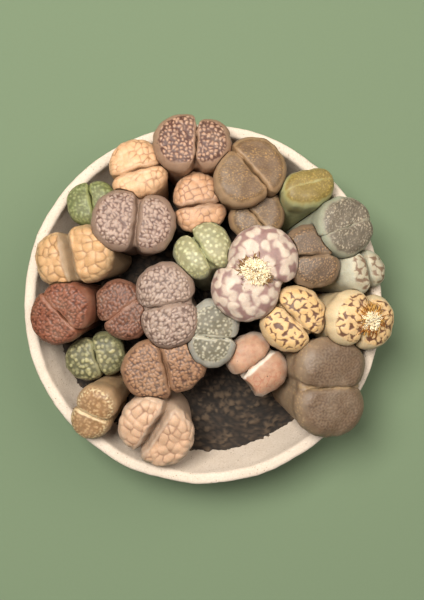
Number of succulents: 26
